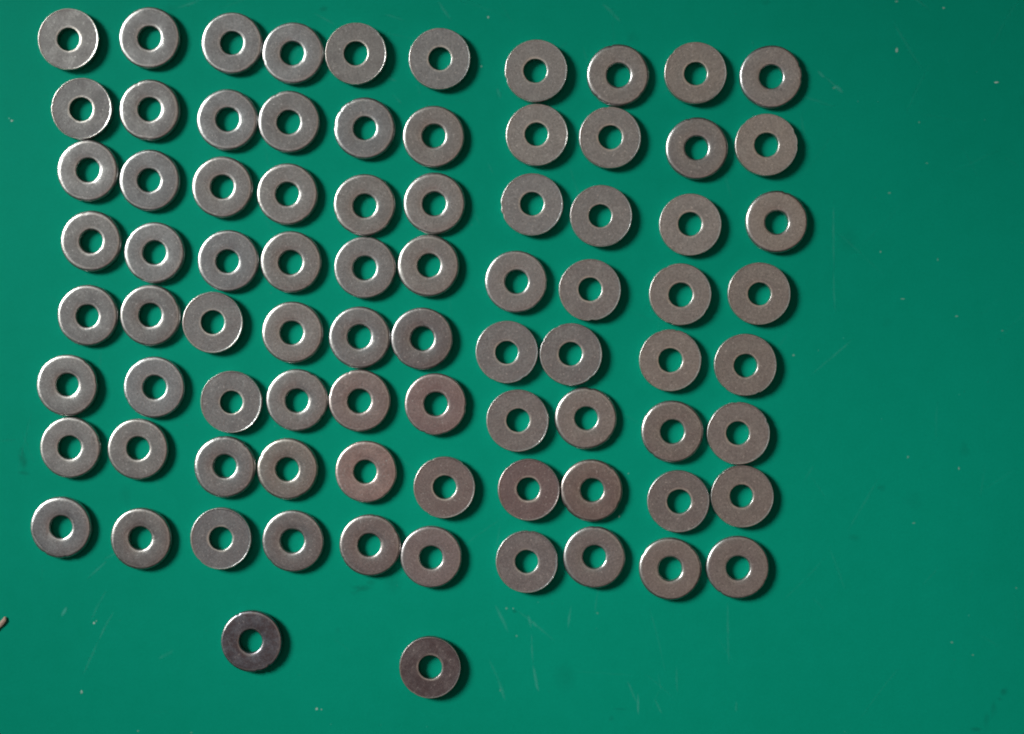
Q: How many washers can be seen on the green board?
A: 82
